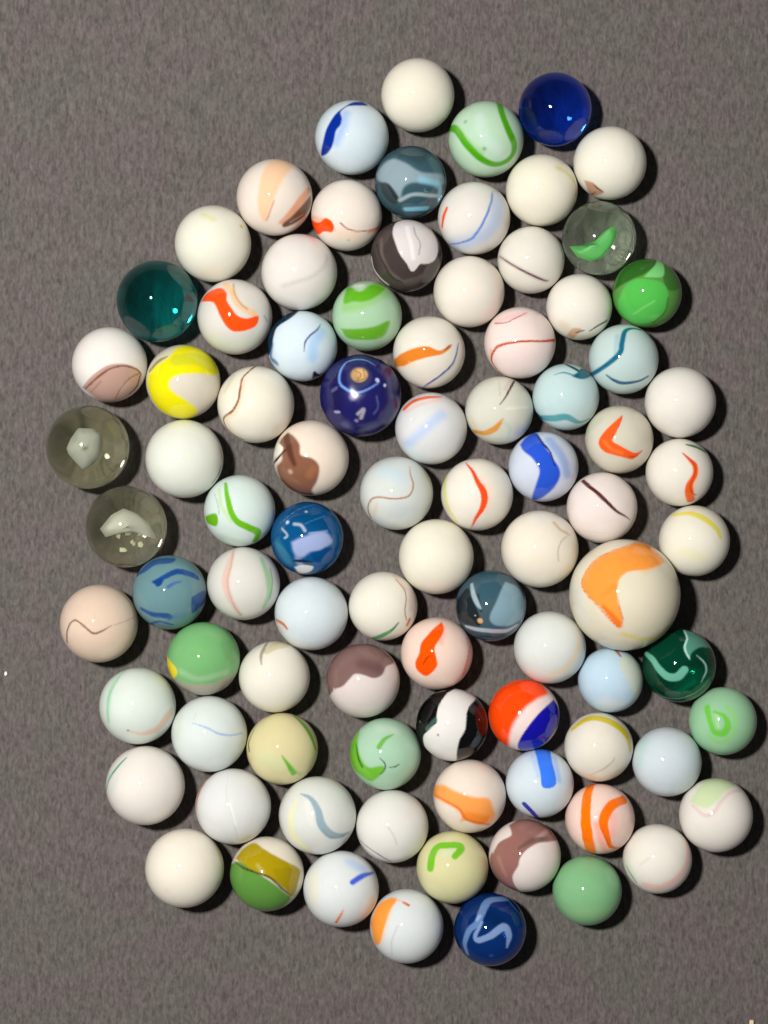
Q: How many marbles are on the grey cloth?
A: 88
